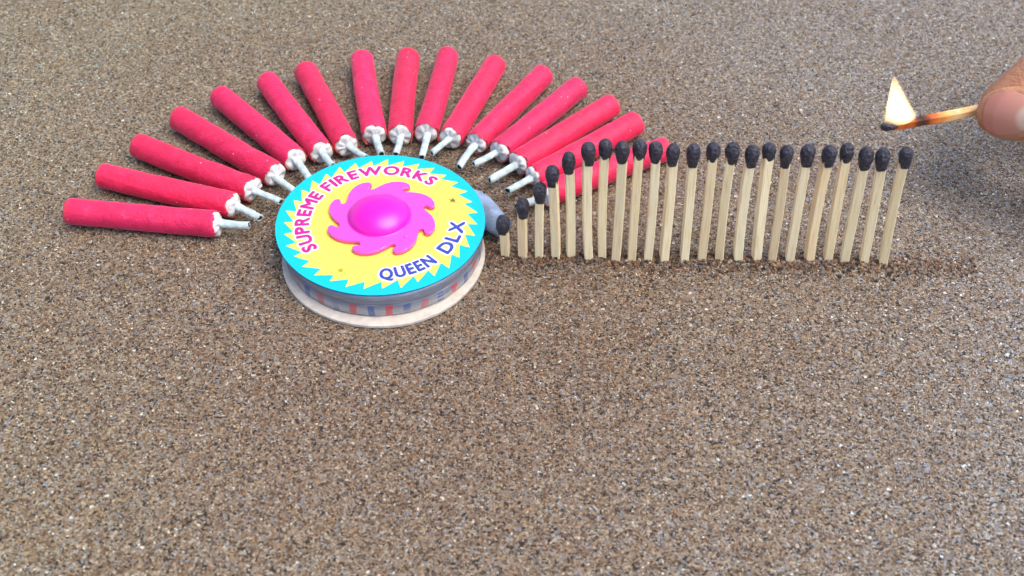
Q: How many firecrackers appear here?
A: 16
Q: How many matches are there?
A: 24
